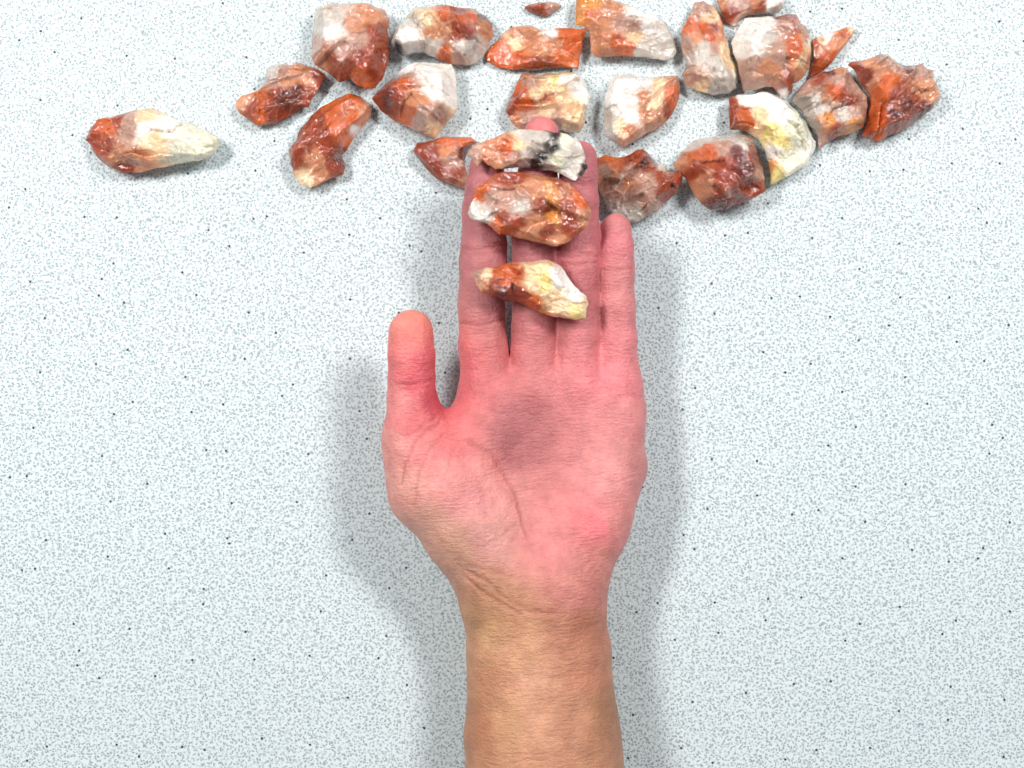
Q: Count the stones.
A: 24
